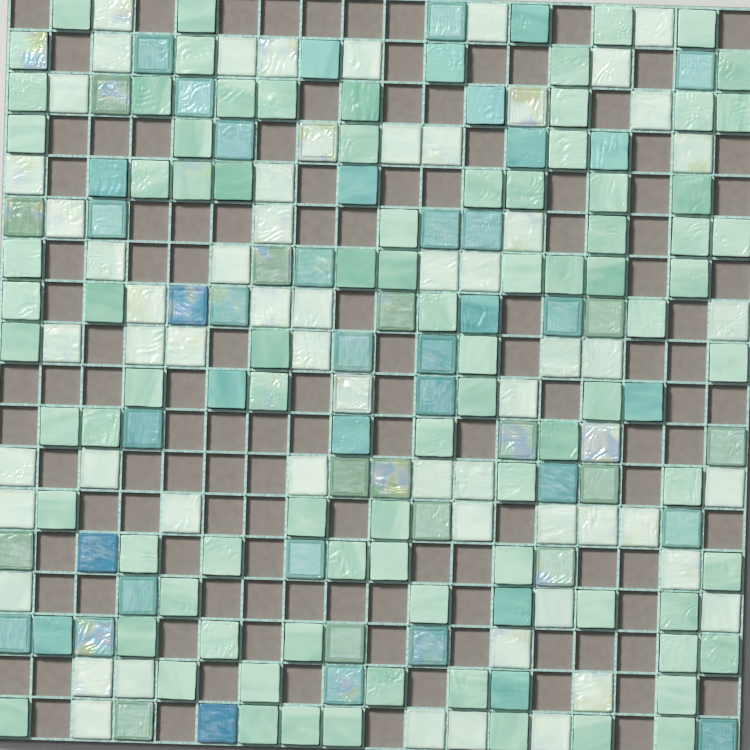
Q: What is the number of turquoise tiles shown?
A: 39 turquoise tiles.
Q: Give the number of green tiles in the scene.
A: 101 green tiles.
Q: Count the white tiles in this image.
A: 61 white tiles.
